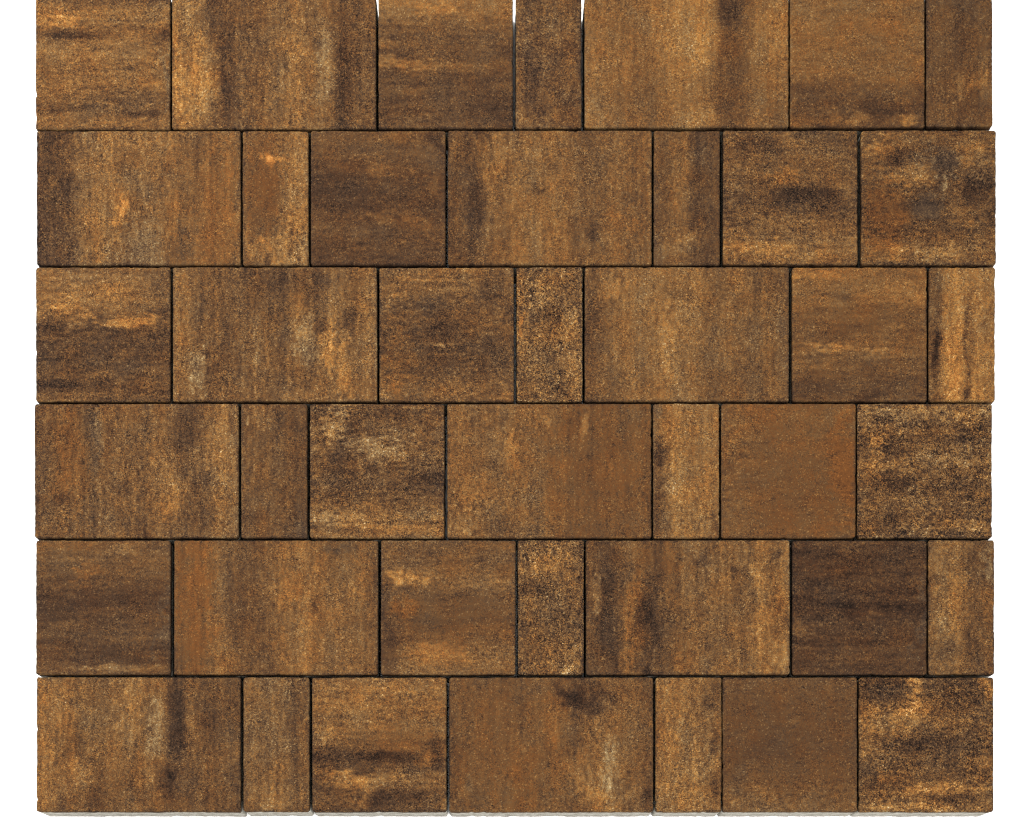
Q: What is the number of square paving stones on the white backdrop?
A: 18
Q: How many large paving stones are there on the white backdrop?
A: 12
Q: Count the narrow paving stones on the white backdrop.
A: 12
